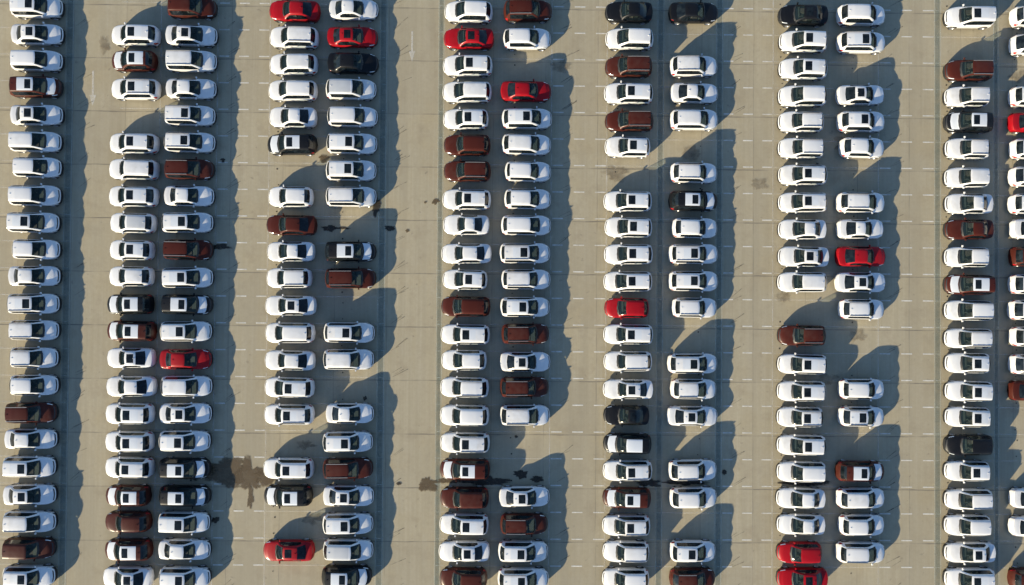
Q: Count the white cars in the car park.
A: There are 191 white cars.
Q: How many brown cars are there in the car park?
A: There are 36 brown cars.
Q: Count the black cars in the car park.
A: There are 17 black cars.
